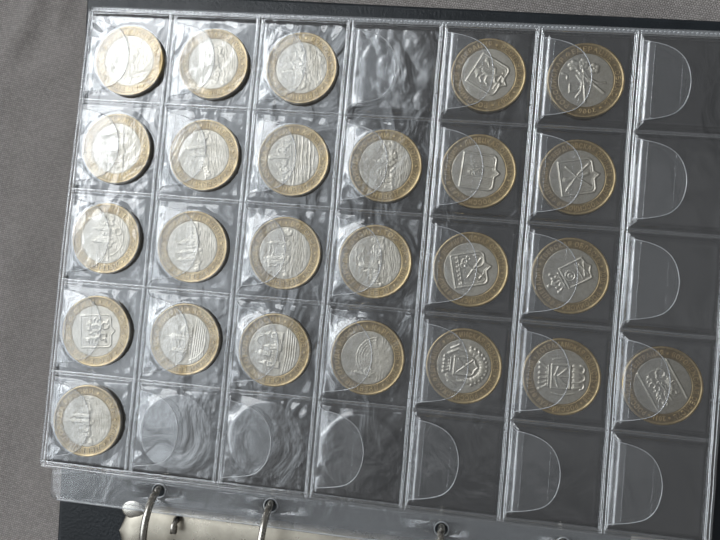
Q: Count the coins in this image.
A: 25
